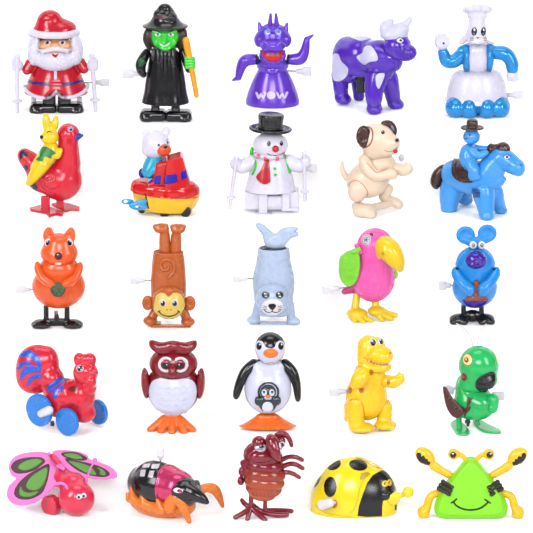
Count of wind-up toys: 25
